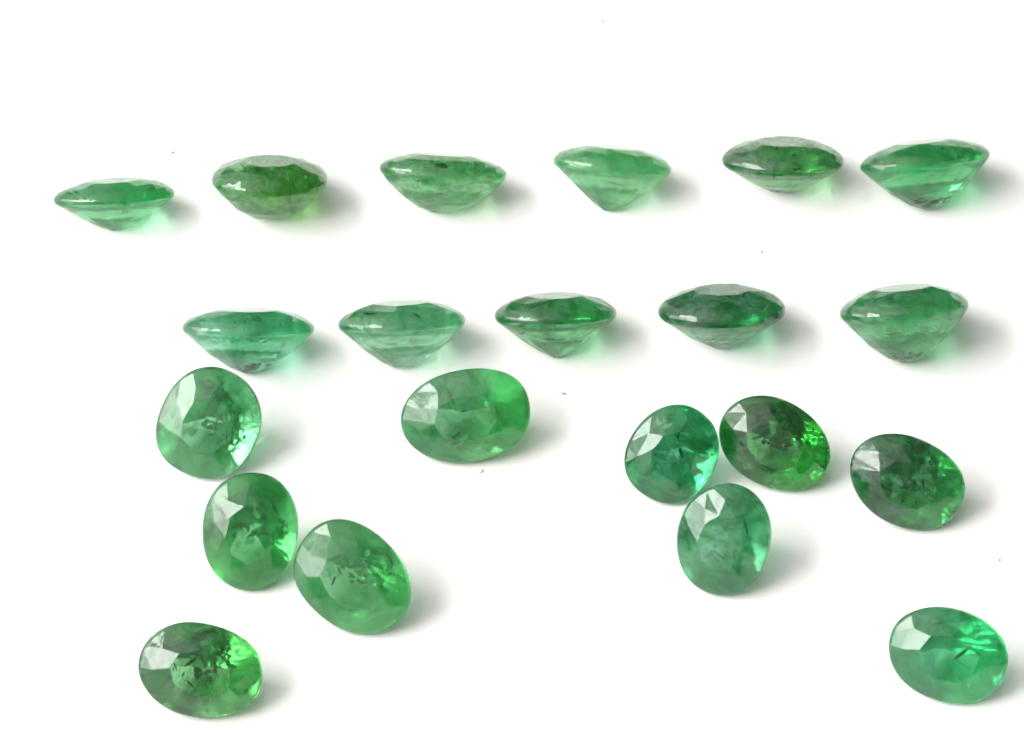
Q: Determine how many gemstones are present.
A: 21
